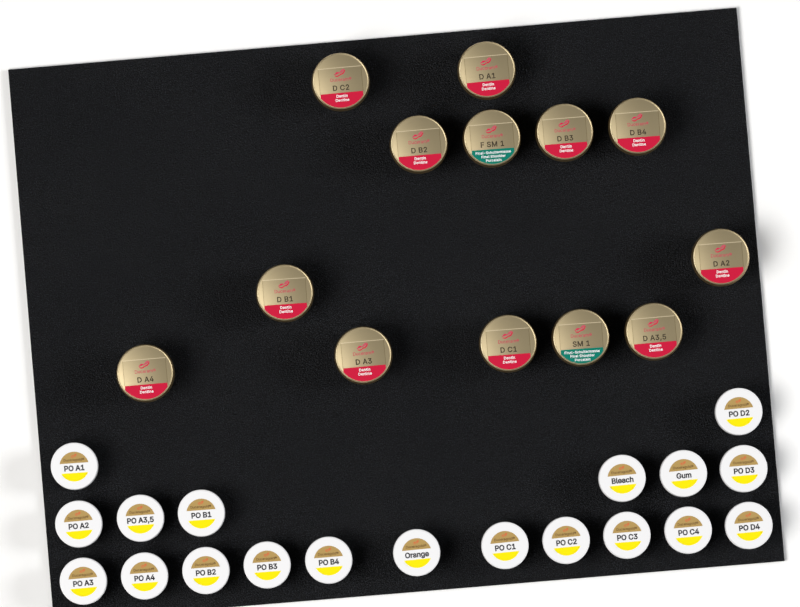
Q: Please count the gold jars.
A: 13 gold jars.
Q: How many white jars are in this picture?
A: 19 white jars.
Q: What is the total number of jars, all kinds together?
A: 32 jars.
